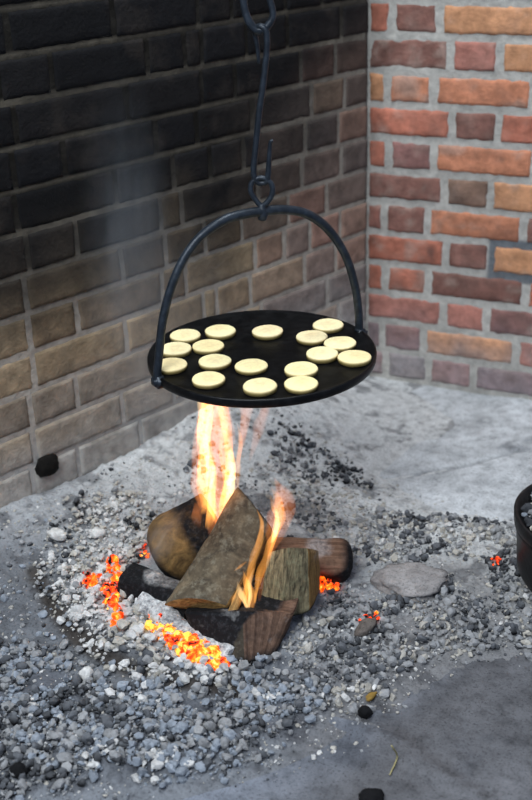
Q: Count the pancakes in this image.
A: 17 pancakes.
